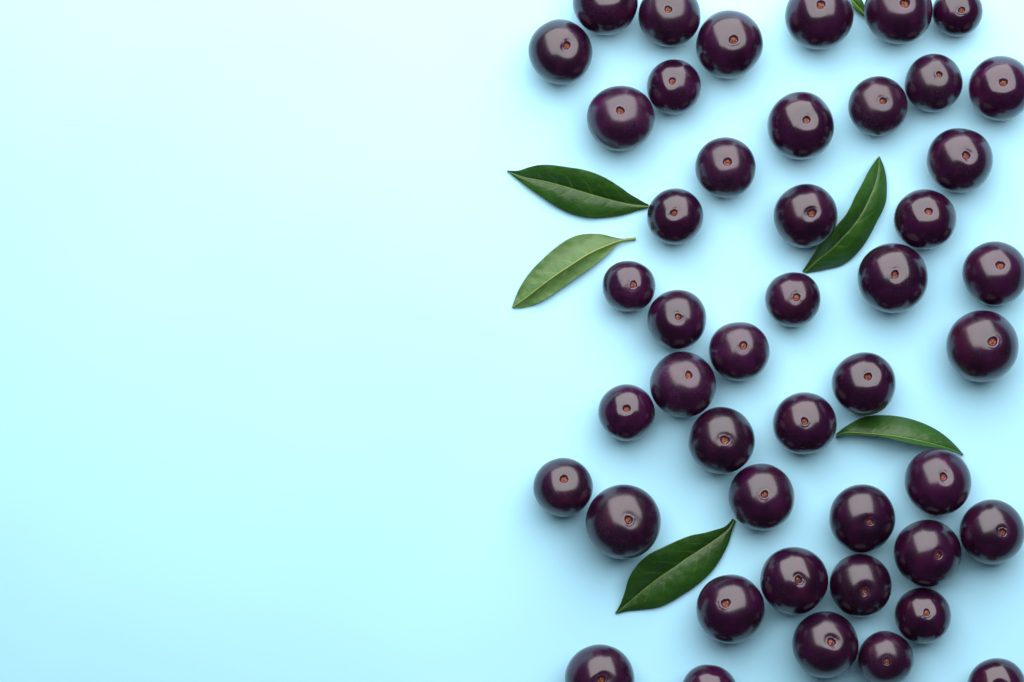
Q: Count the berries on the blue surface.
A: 46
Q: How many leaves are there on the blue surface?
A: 6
